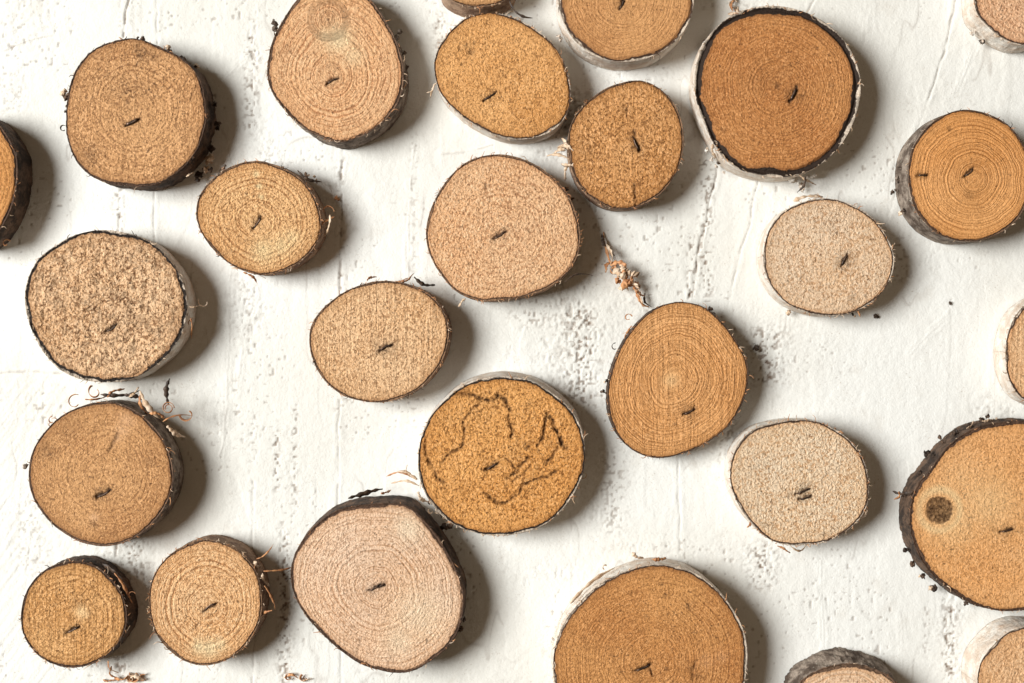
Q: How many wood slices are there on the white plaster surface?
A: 27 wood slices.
